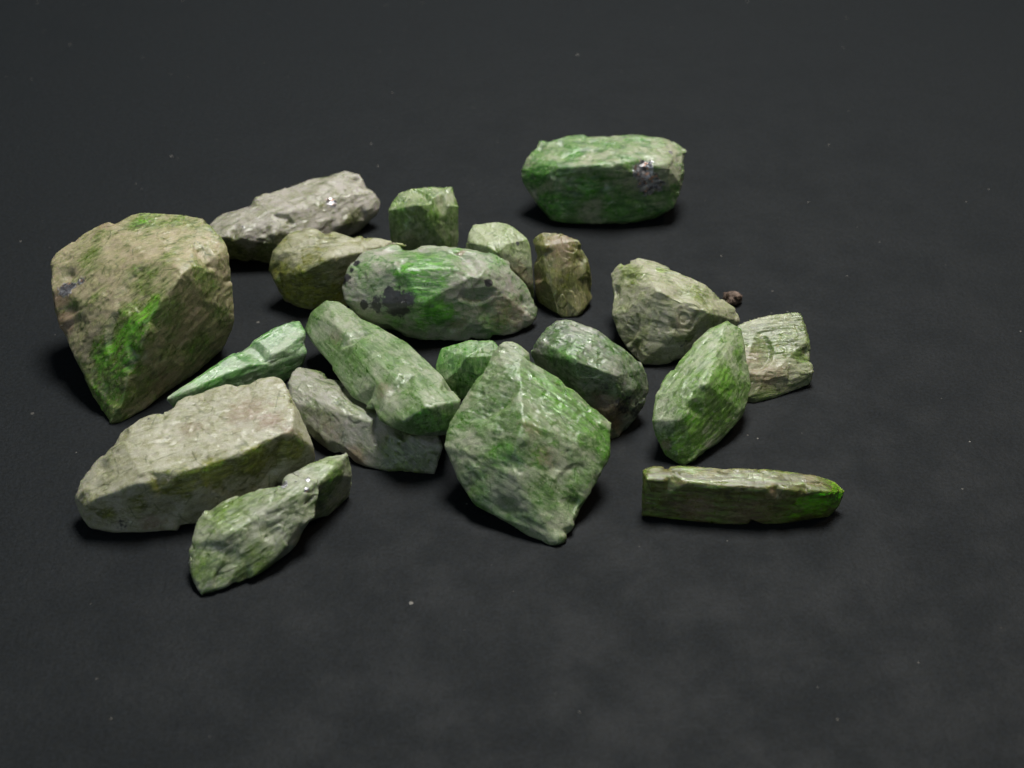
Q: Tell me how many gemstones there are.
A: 20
